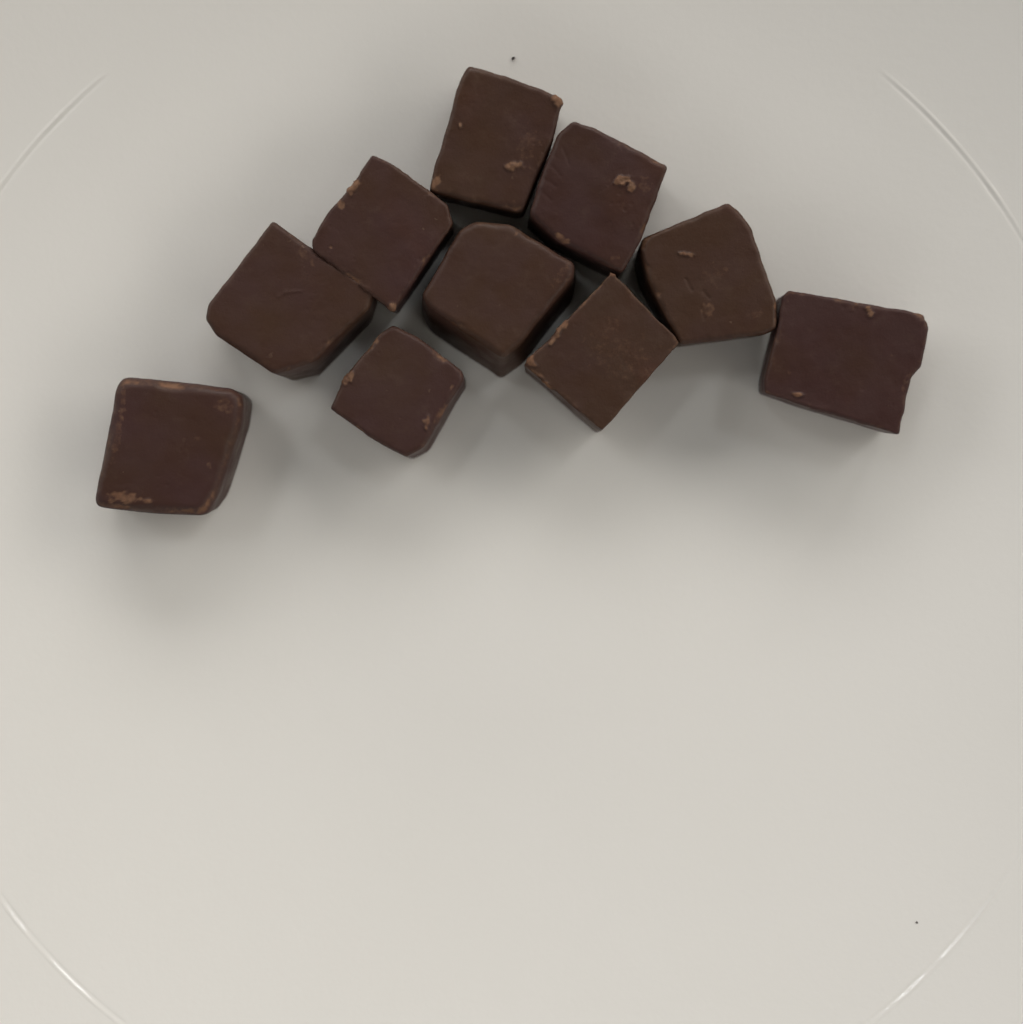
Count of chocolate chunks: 10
